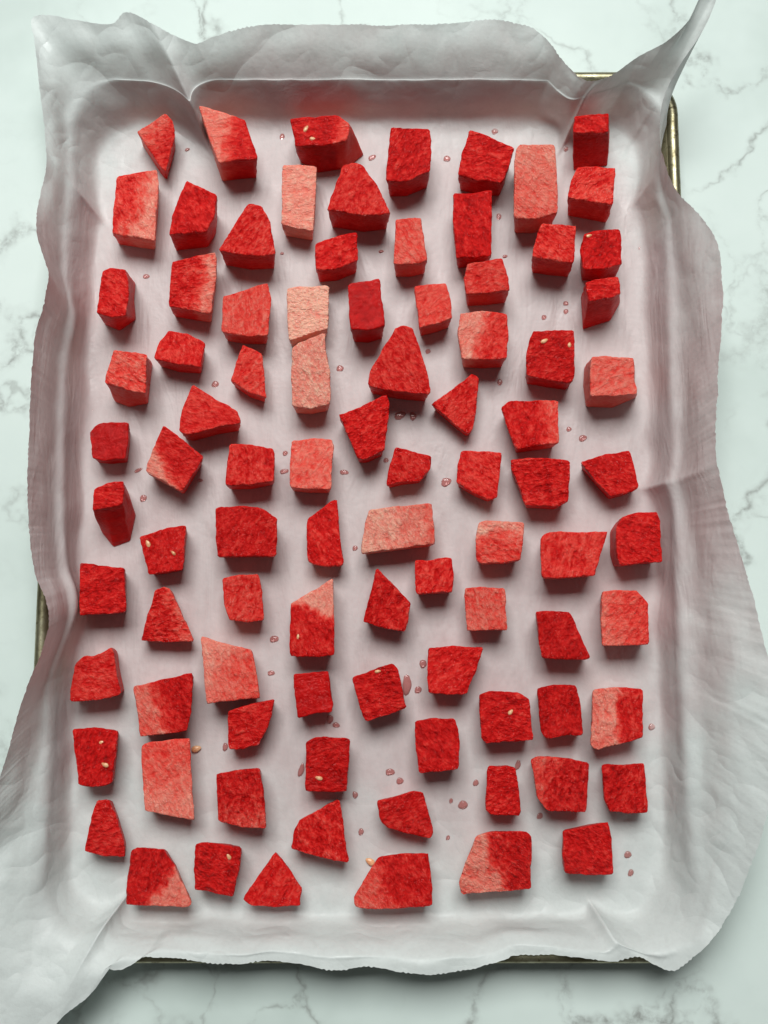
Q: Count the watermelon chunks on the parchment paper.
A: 90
